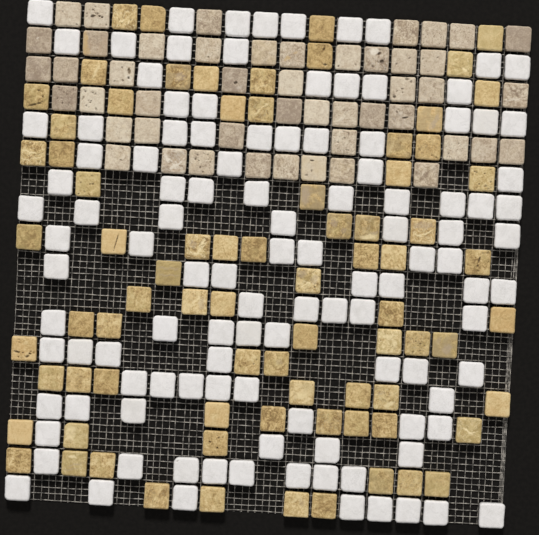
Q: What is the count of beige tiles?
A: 48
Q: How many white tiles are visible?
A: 114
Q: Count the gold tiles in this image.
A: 78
